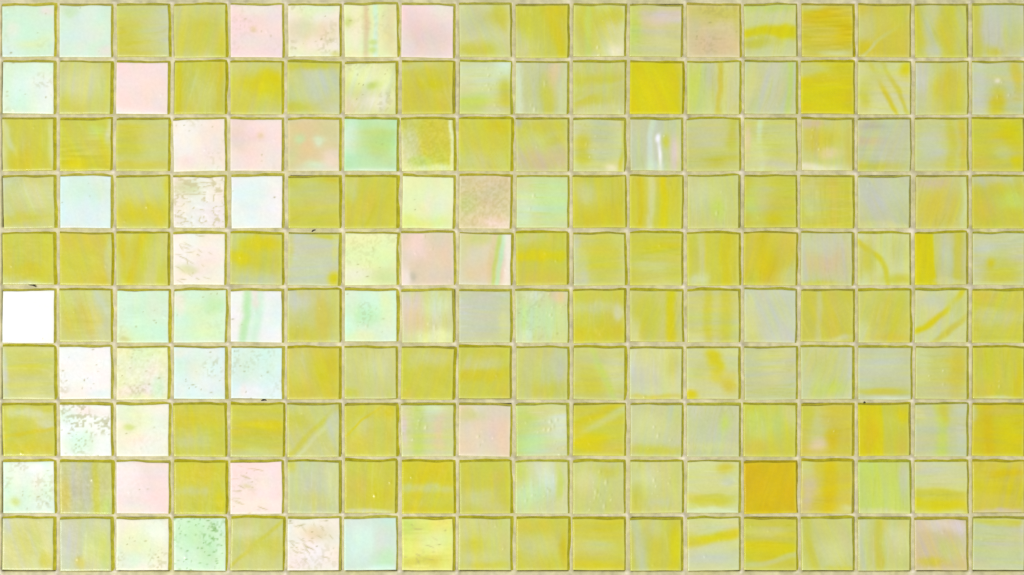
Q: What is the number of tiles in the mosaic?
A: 180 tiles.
